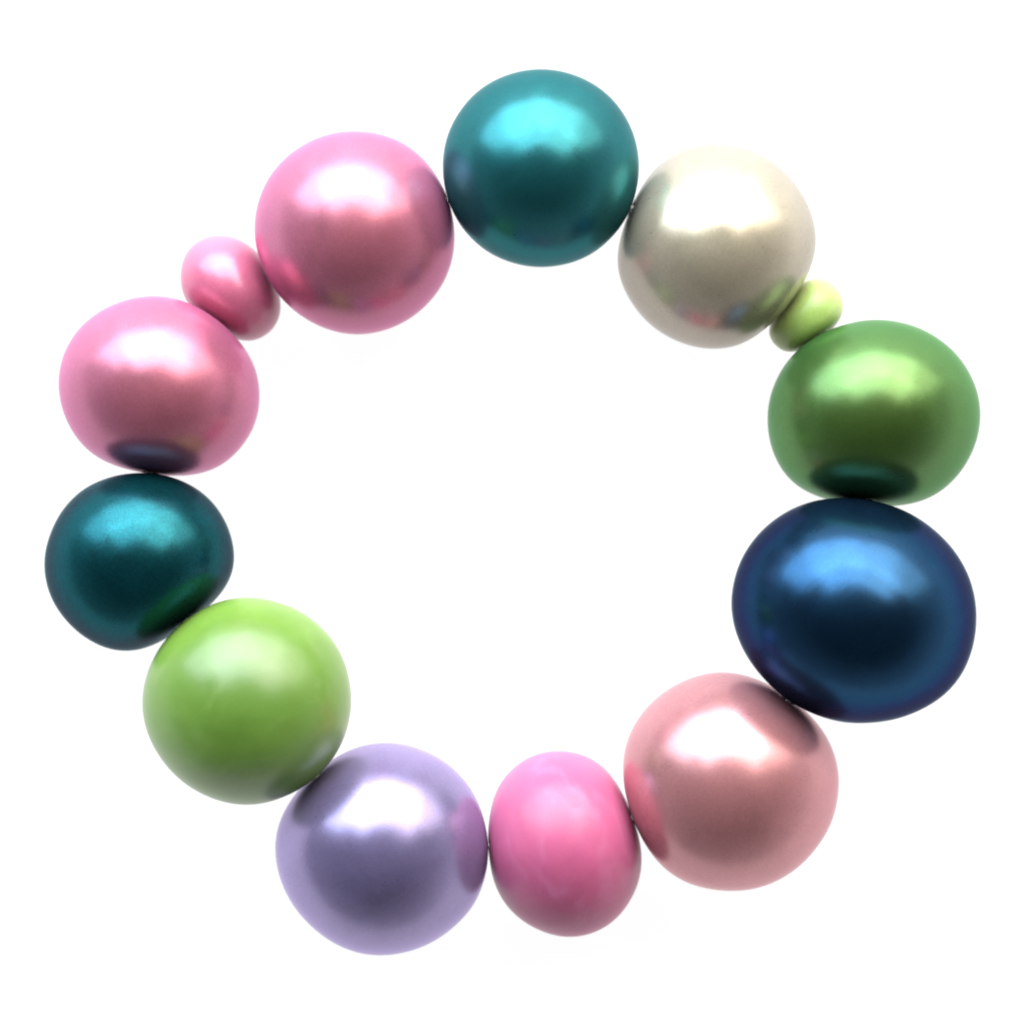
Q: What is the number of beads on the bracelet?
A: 13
